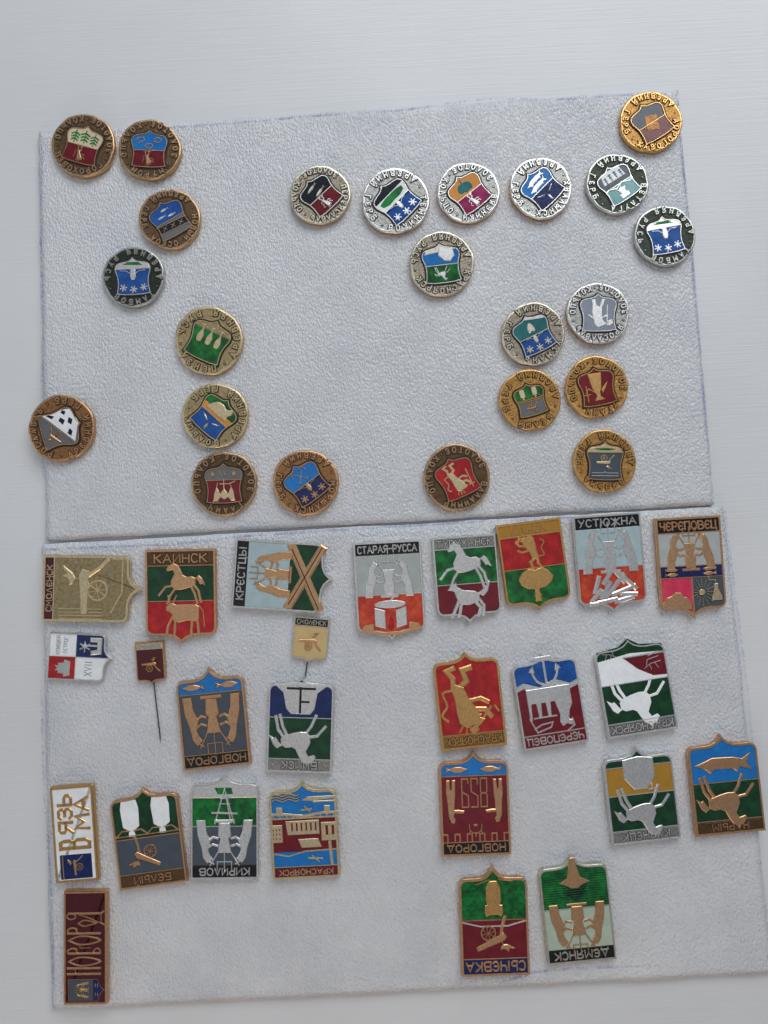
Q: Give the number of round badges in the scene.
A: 23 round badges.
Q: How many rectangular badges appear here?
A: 26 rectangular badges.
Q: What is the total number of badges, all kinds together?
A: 49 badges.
